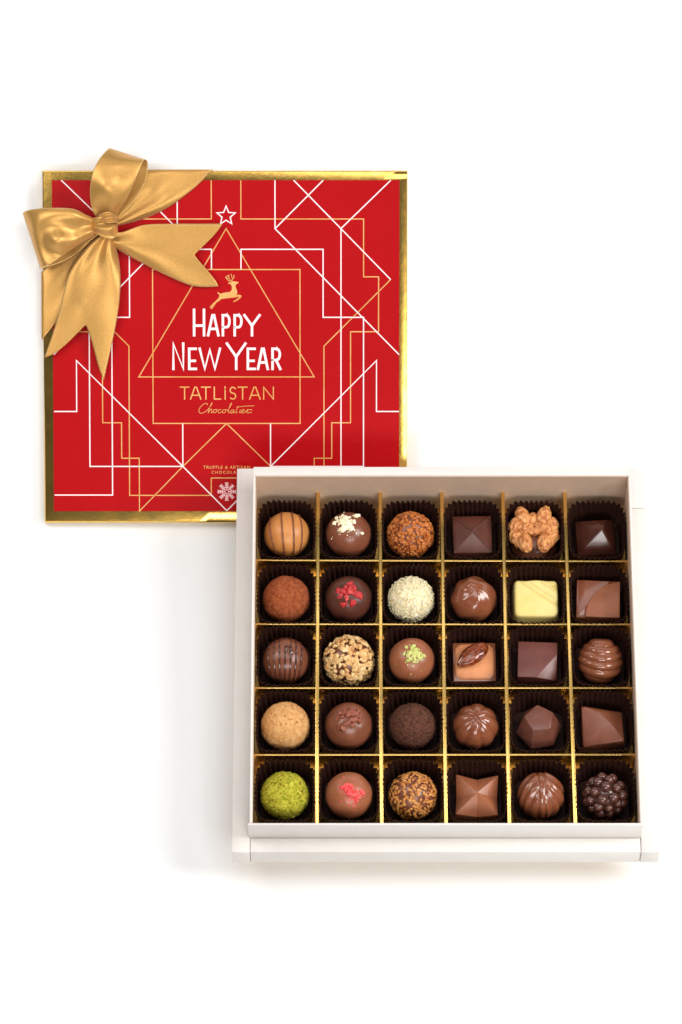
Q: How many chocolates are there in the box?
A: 30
